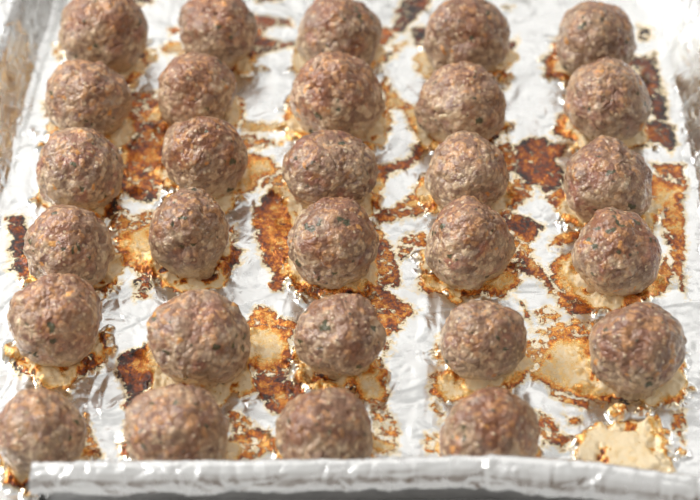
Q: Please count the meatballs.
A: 29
